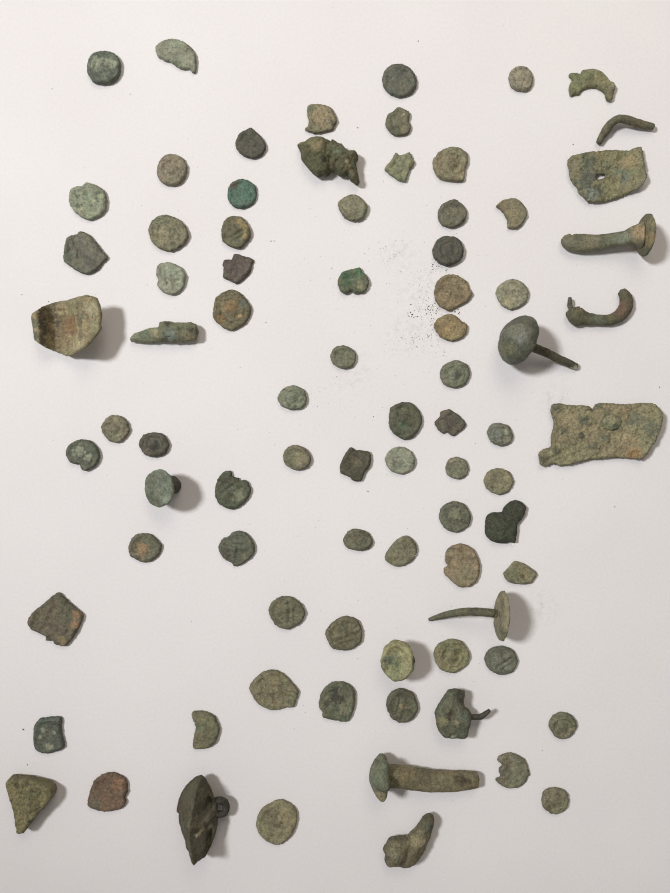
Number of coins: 63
